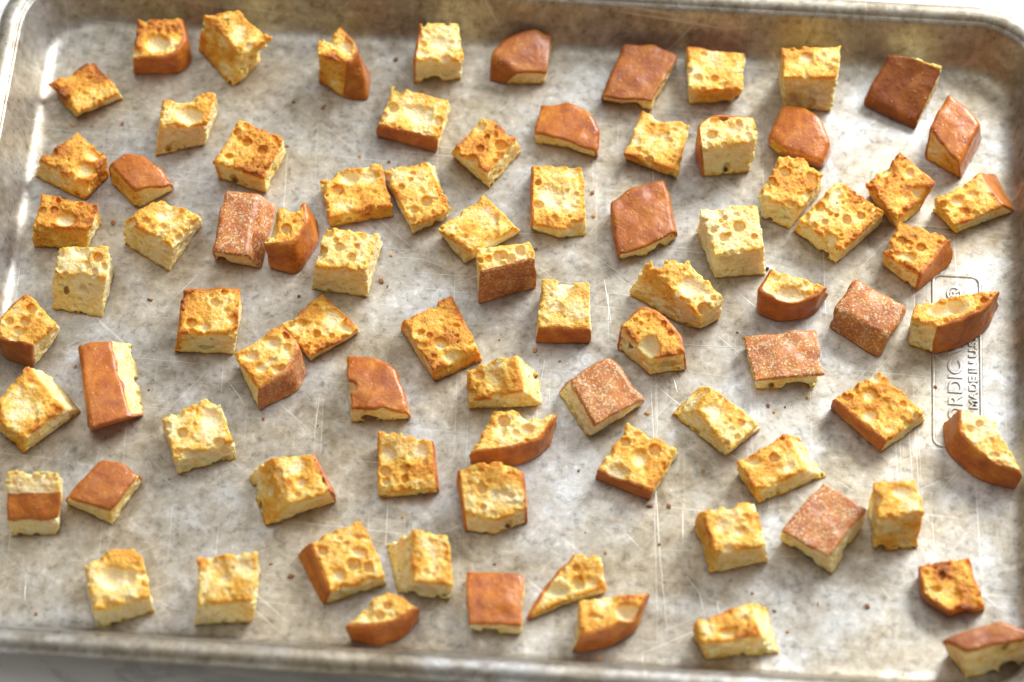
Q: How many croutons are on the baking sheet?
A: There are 82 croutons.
